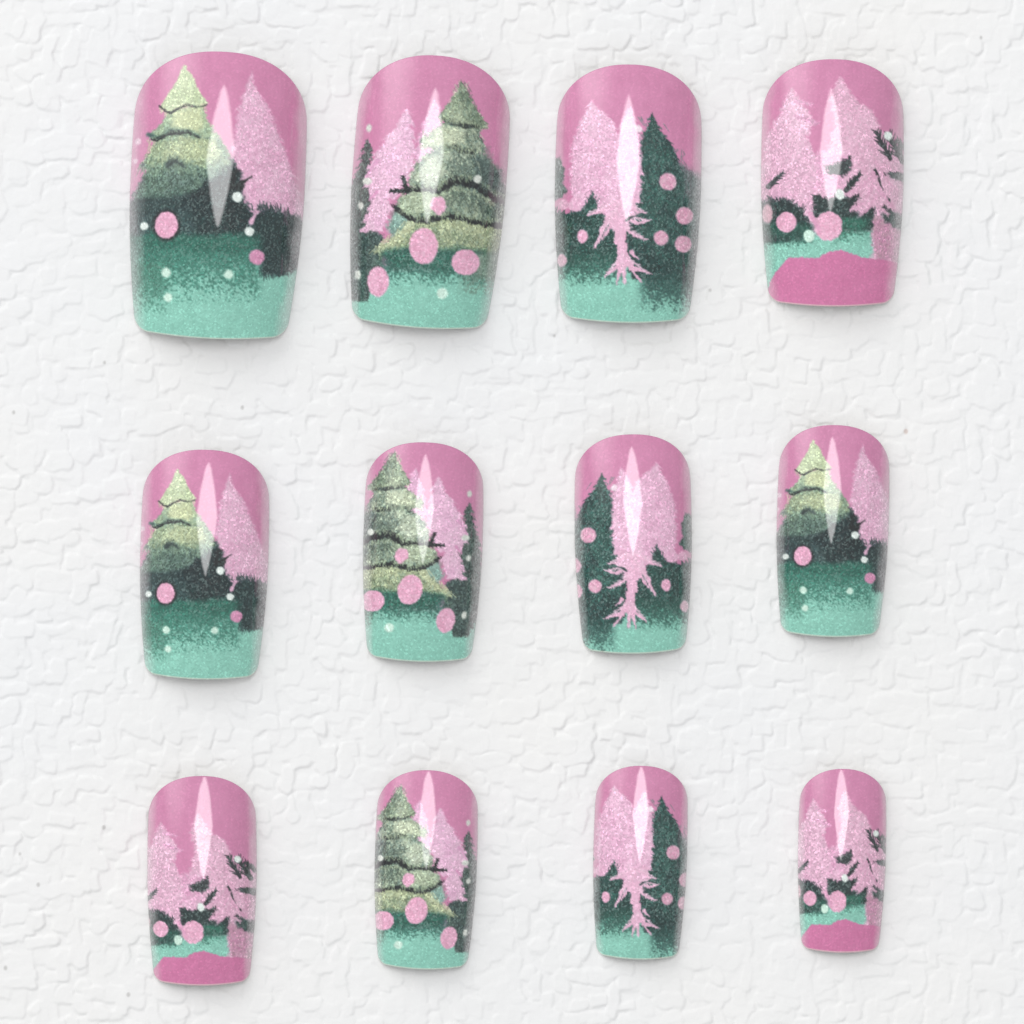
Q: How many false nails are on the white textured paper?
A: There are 12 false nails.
